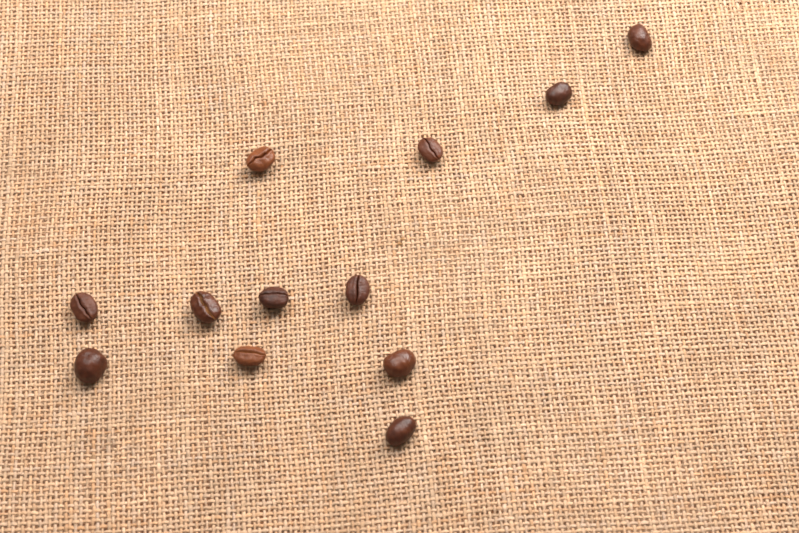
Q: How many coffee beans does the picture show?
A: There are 12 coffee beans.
